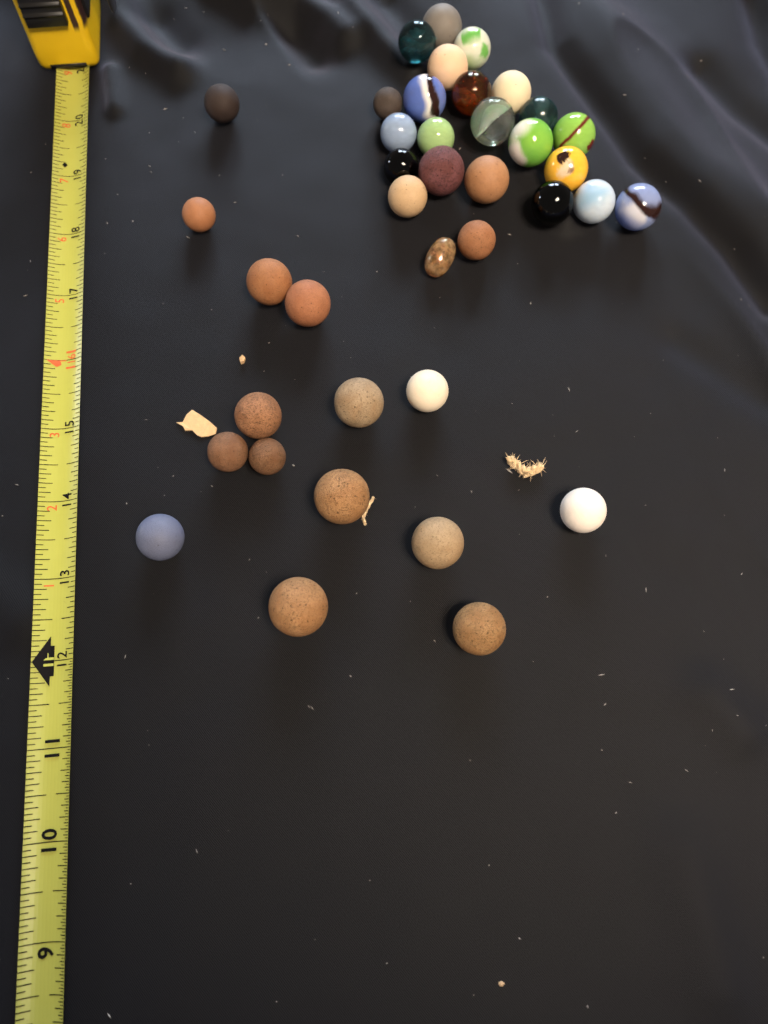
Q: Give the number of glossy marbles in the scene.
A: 15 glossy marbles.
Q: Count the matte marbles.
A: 23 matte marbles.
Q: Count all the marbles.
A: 38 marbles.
